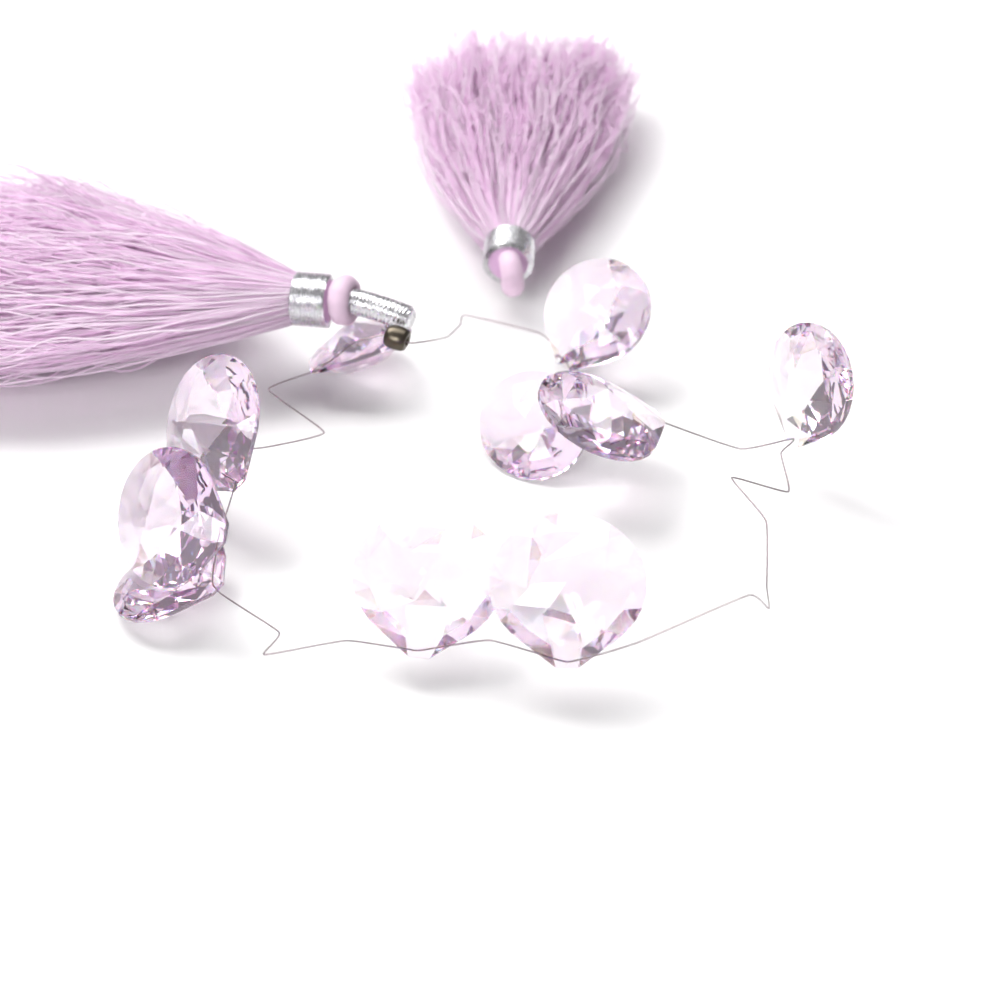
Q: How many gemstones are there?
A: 10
